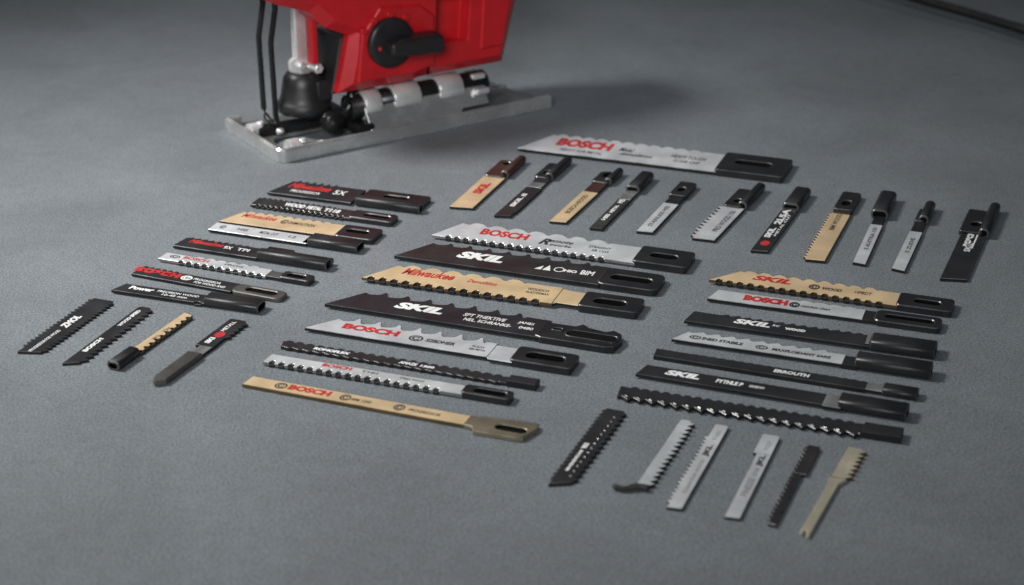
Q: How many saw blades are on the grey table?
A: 45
